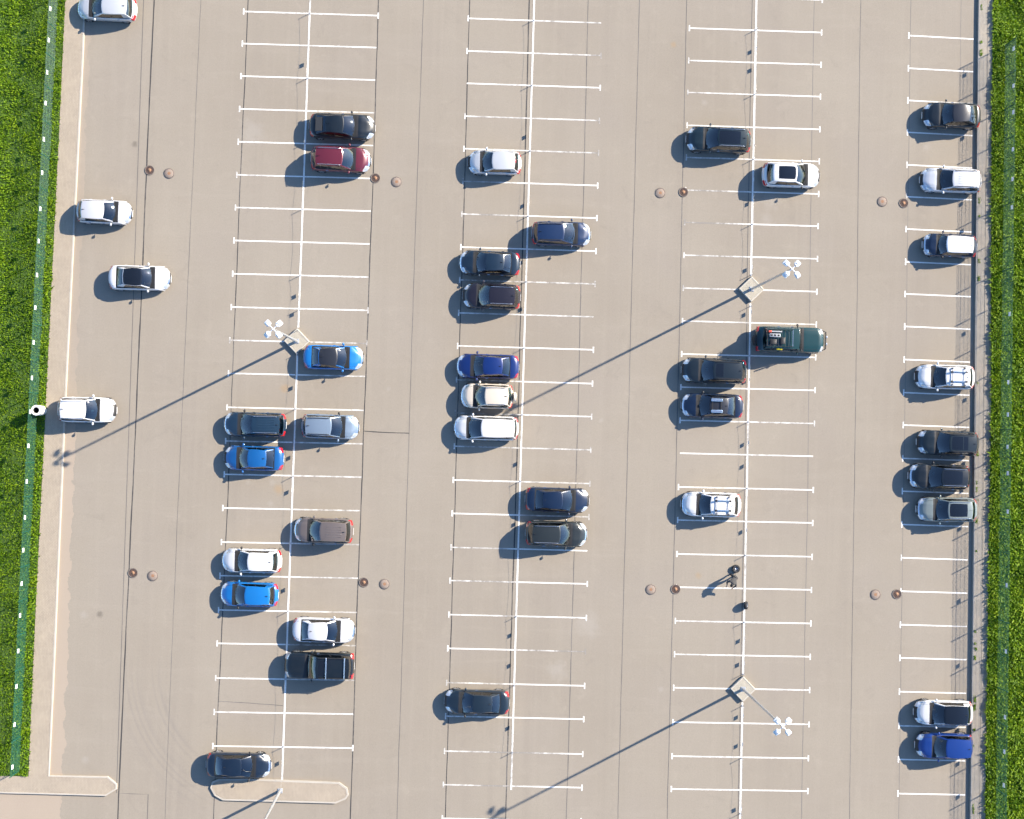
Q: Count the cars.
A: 41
